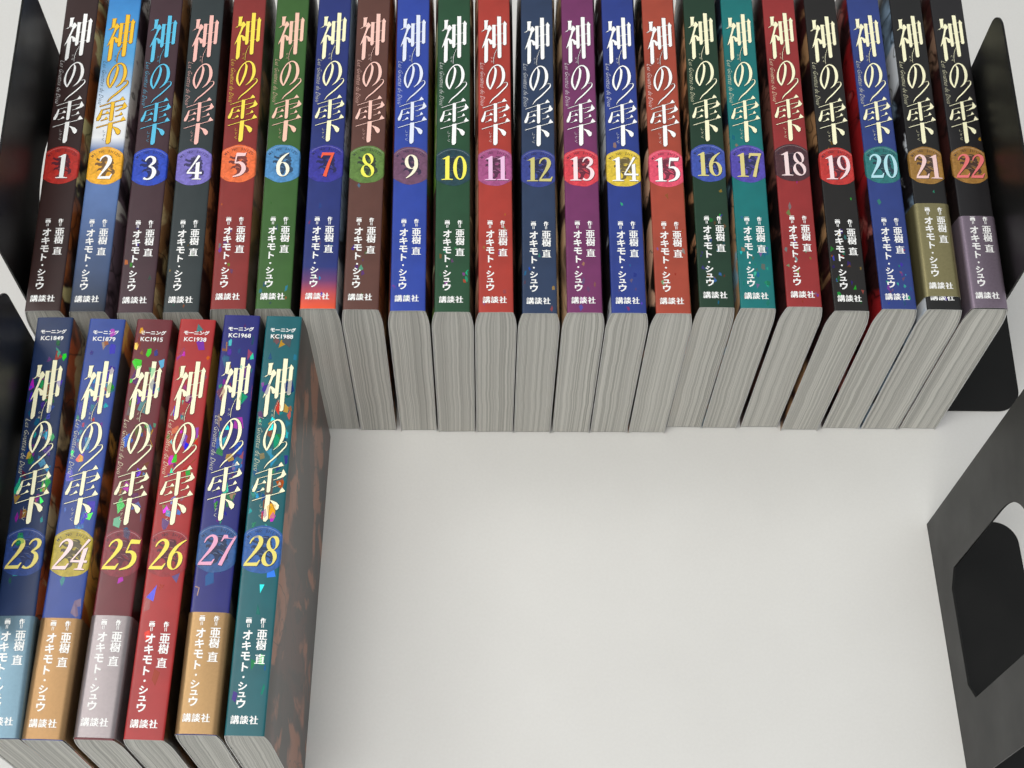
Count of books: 28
